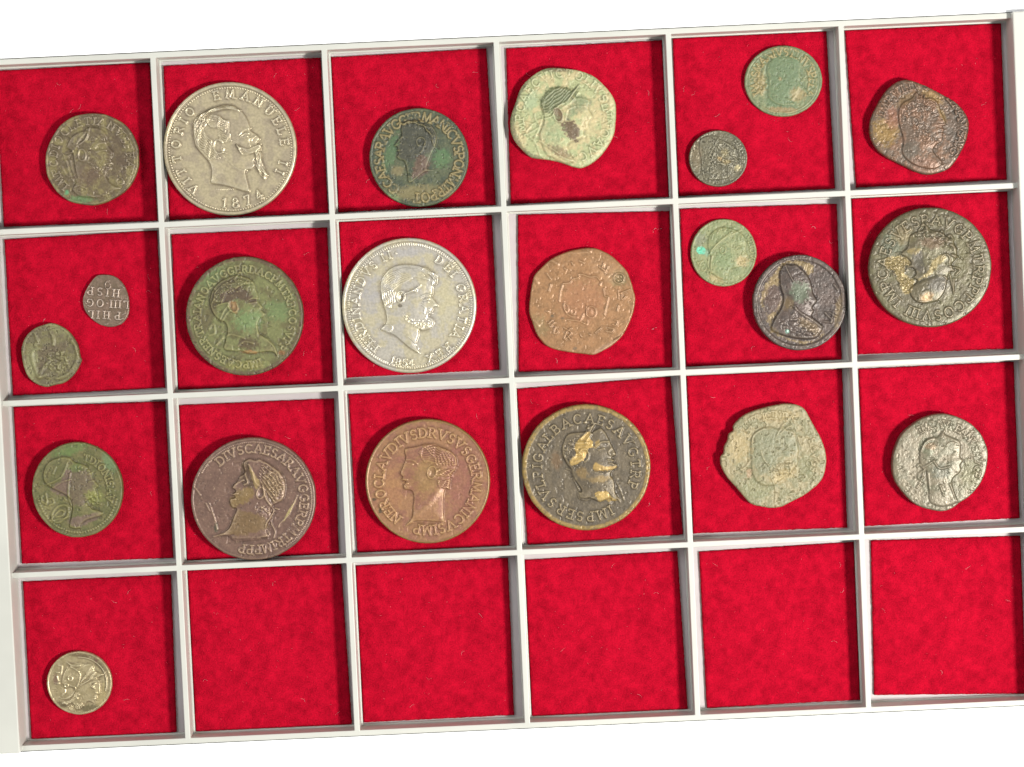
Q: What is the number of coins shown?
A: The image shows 22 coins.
